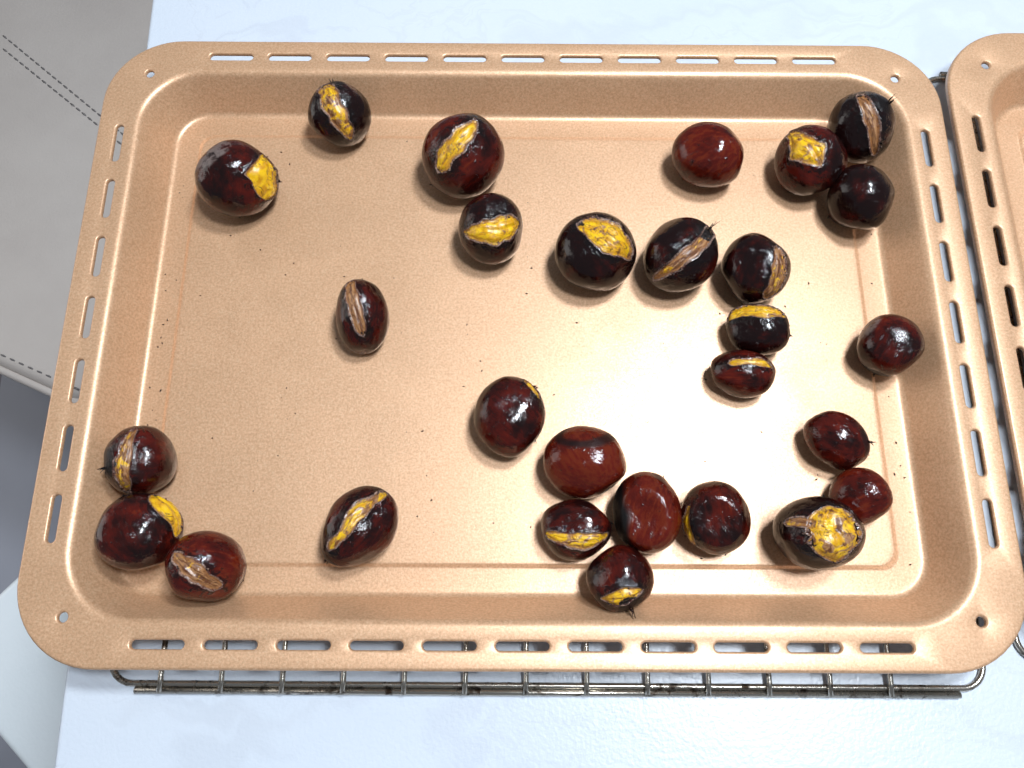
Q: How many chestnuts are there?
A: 28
